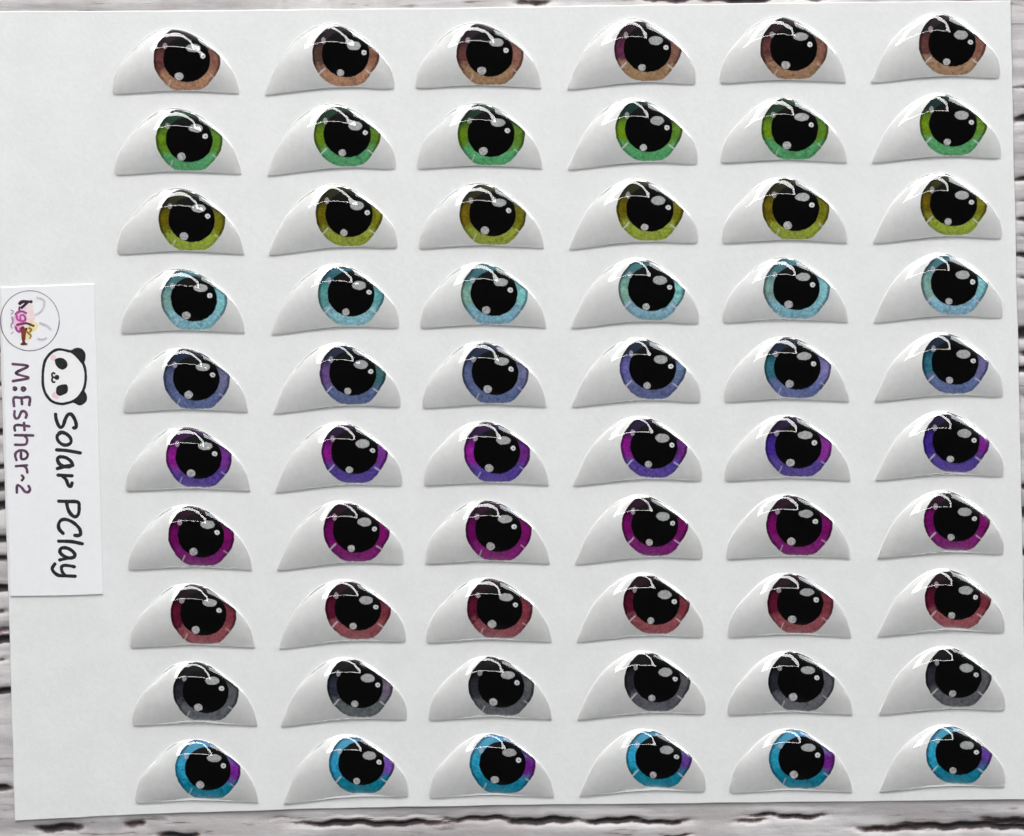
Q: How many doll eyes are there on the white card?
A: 60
